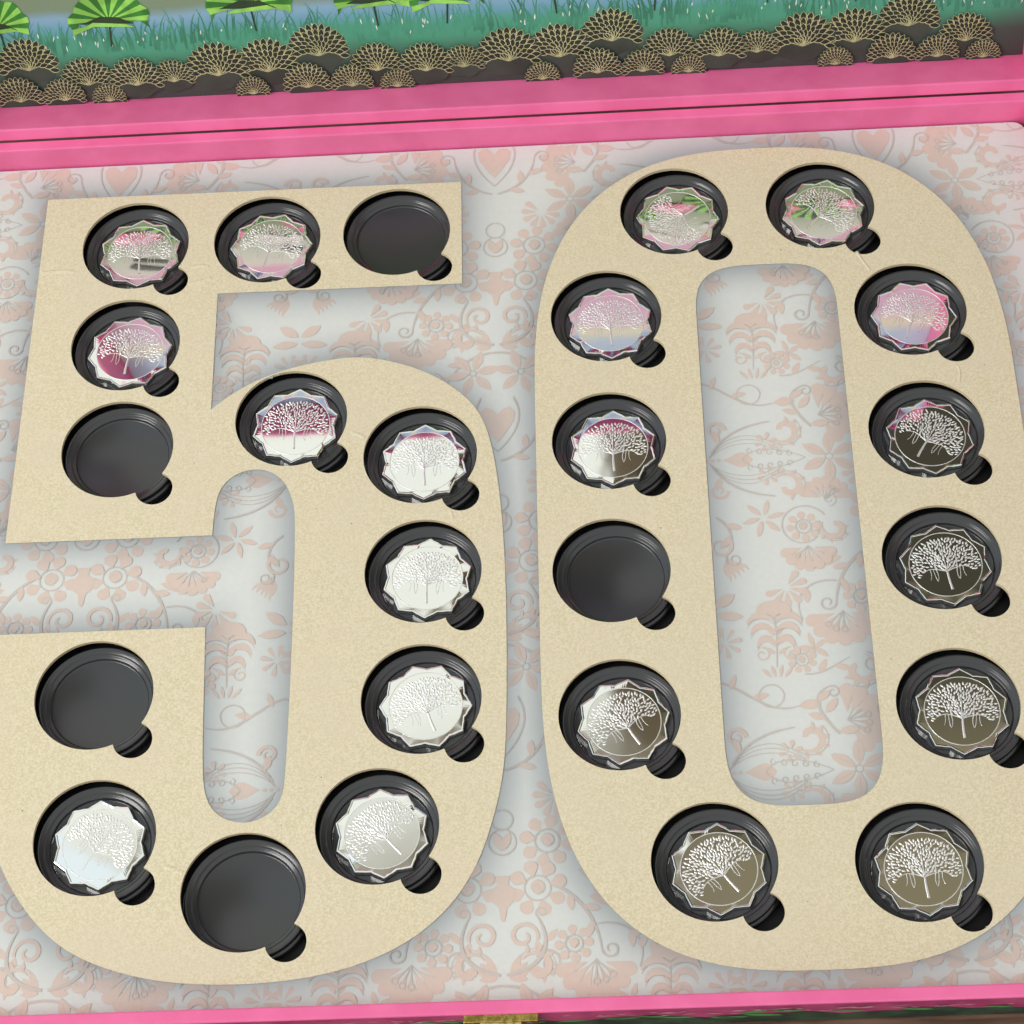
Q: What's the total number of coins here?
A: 20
